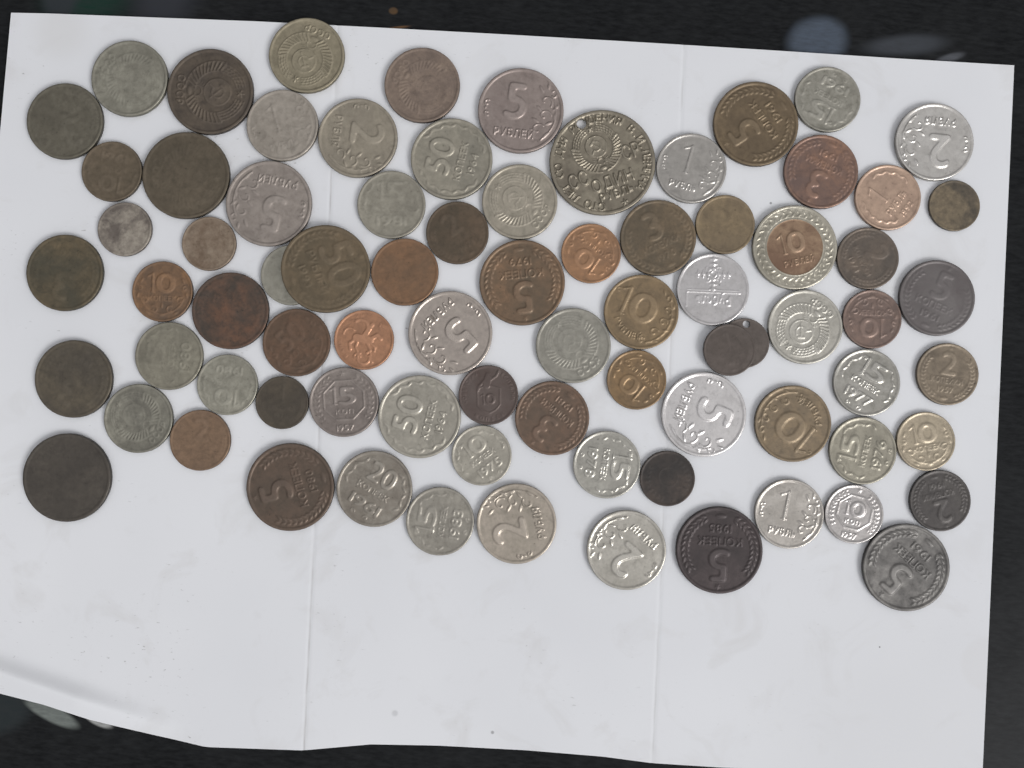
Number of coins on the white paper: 79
